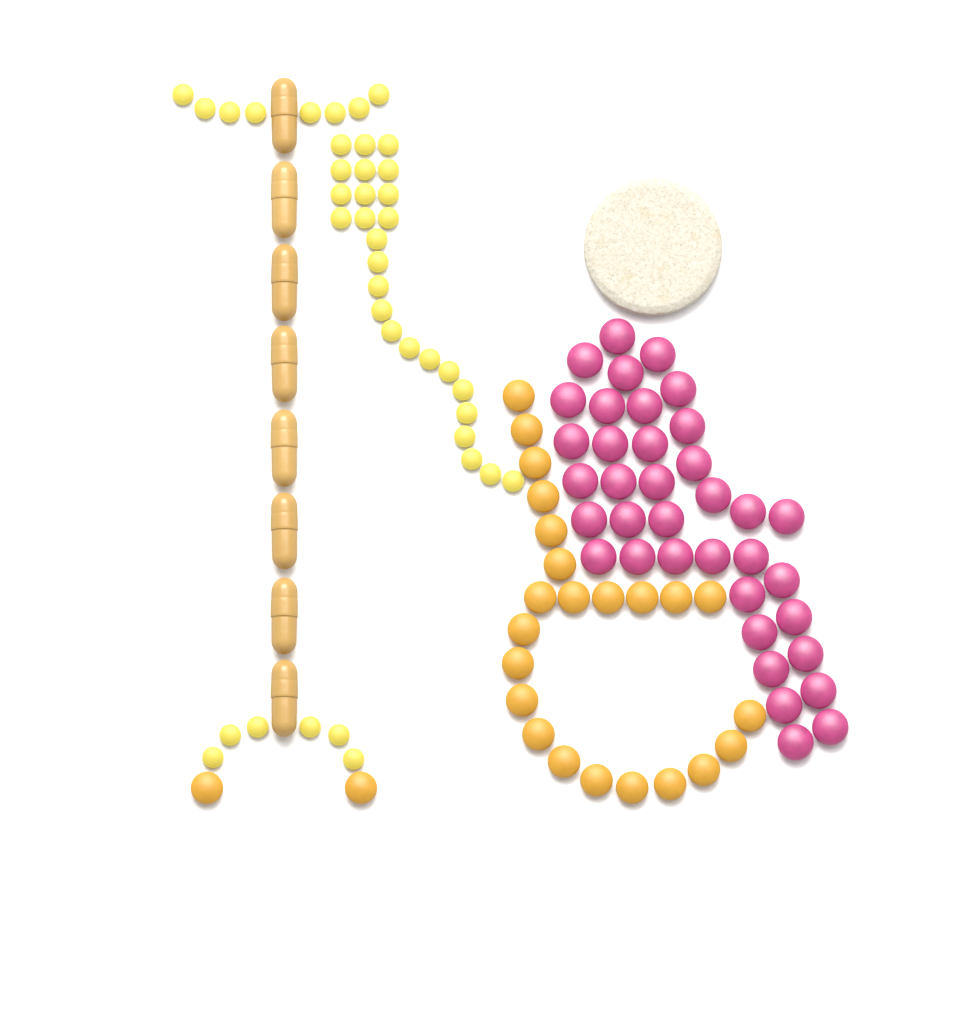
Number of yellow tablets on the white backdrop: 40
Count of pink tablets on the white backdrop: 37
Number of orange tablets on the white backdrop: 25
